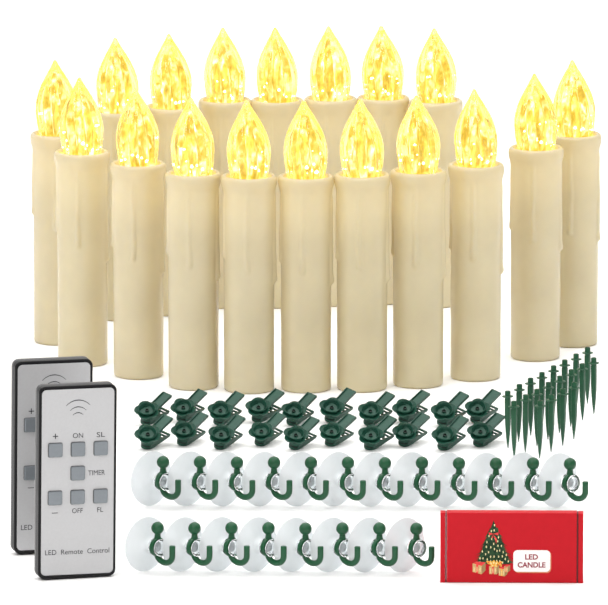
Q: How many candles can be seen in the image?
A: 18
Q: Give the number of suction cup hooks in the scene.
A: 20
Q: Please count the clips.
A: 20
